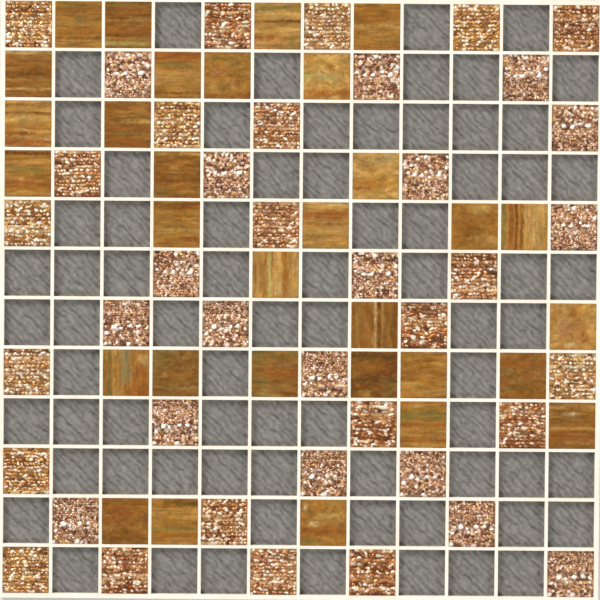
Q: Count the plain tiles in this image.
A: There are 31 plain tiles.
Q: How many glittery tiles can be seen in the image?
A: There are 40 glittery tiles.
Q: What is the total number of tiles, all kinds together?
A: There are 71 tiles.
